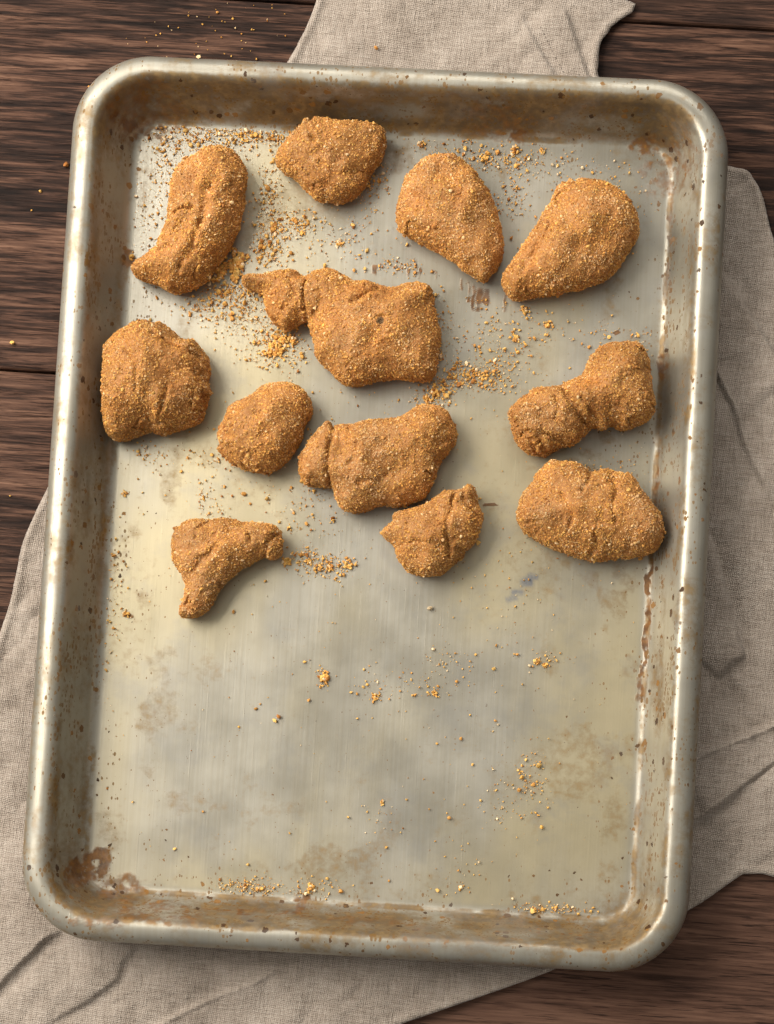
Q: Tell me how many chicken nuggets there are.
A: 12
